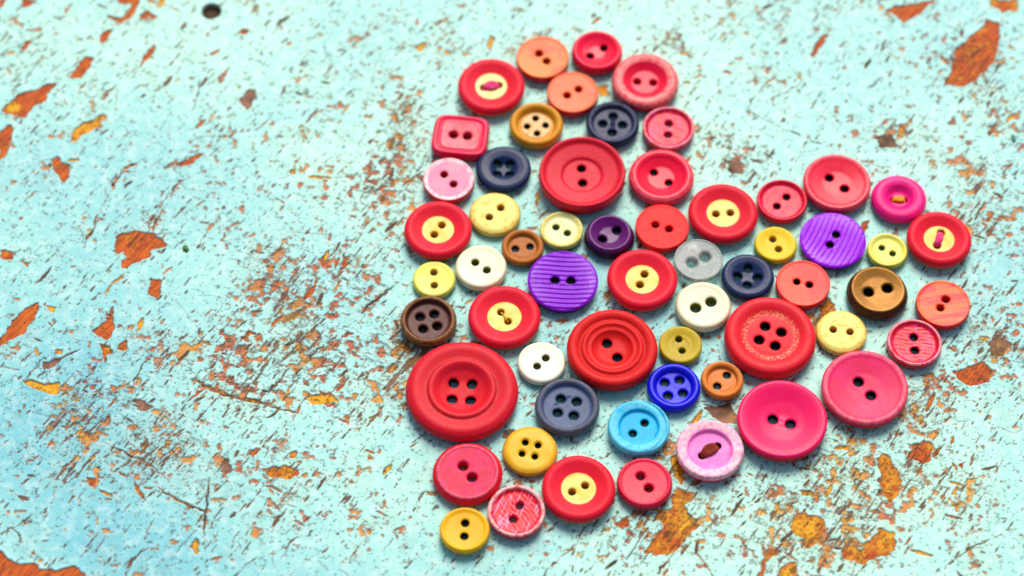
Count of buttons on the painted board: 59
